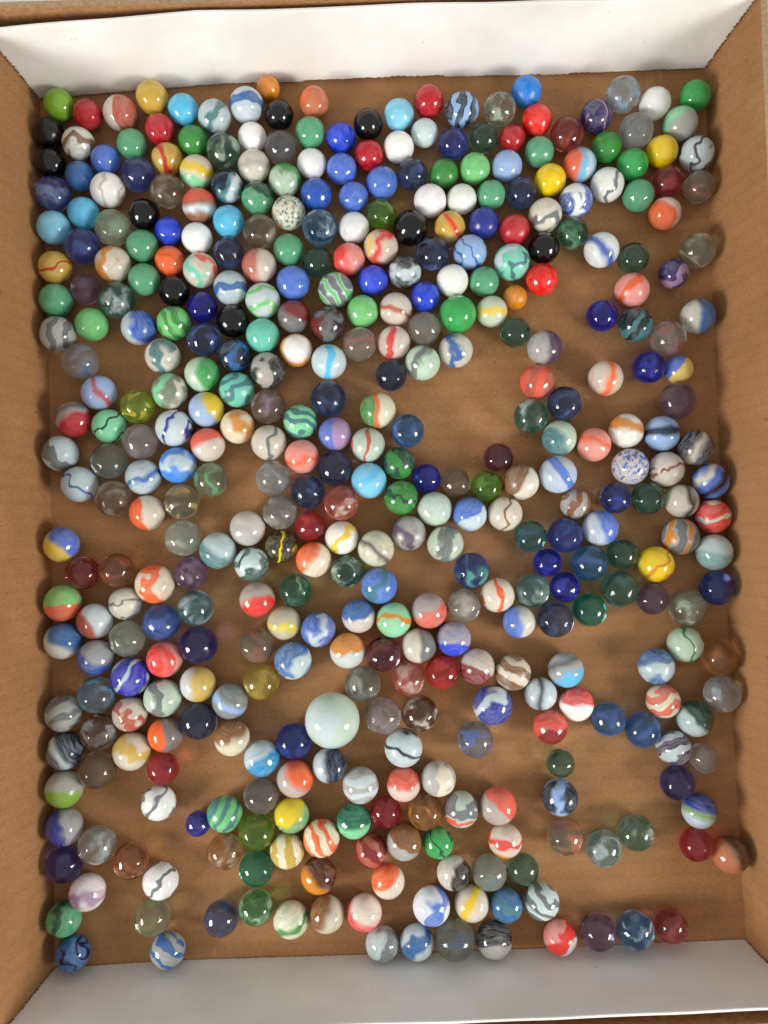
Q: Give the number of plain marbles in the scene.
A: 73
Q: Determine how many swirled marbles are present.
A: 200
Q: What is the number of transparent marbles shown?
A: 132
